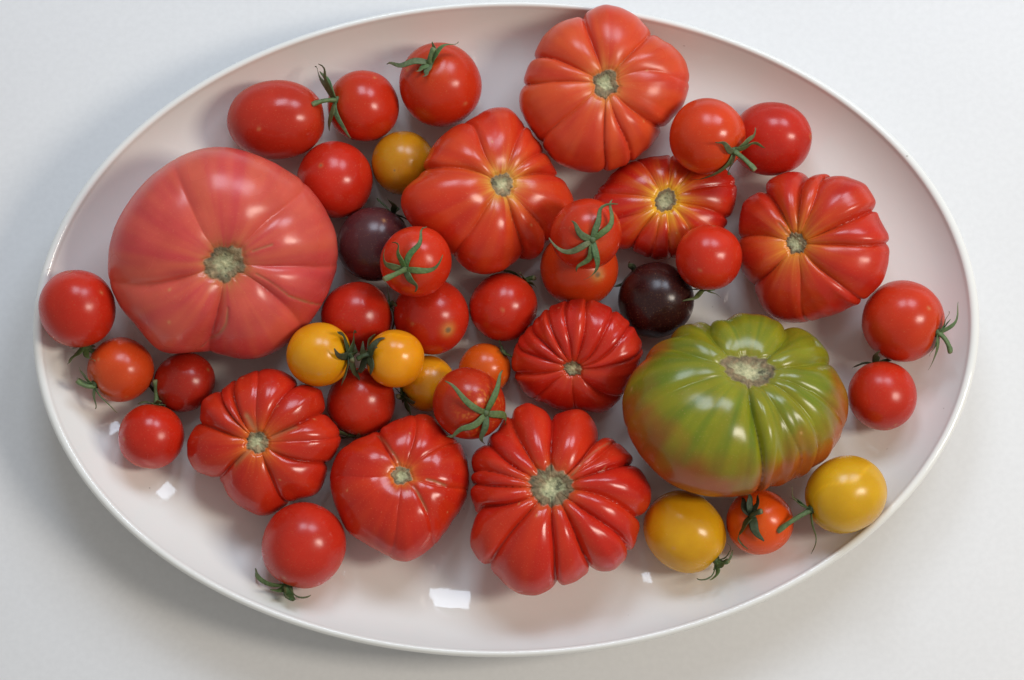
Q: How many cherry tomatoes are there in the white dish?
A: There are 32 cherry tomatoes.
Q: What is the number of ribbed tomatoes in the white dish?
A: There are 10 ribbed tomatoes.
